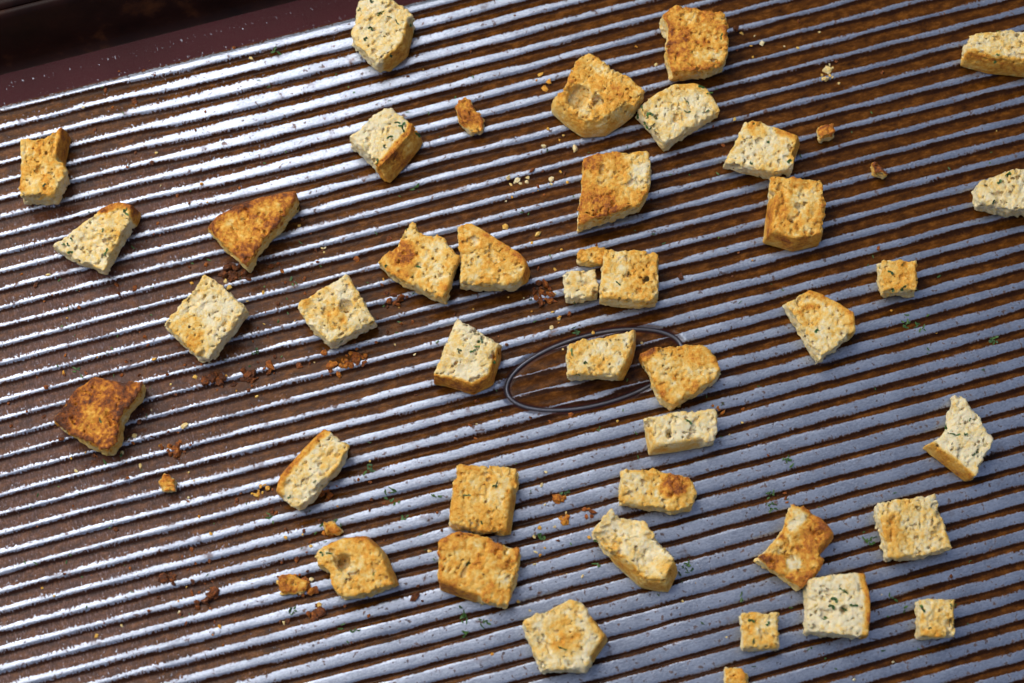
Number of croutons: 39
